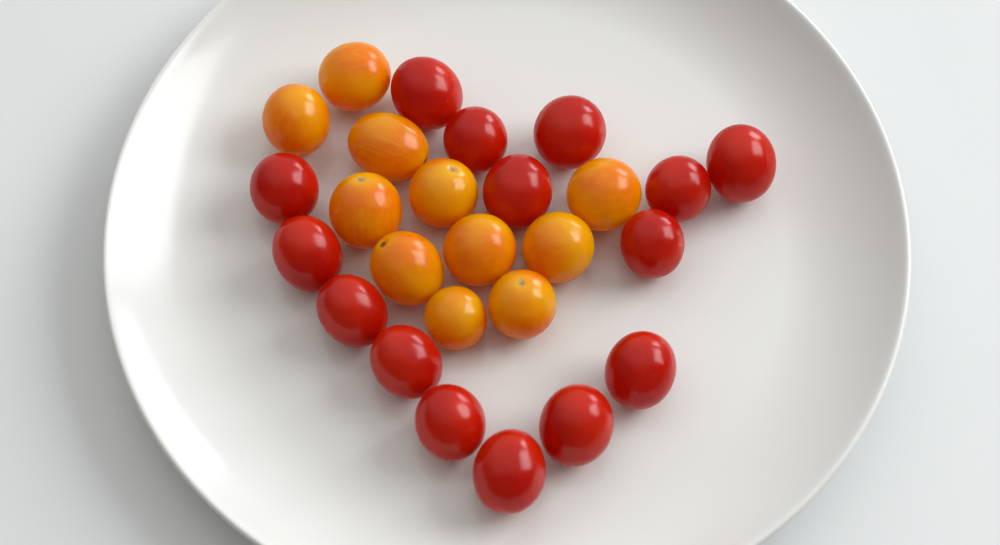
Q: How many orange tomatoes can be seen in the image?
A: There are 11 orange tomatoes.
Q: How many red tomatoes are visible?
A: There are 15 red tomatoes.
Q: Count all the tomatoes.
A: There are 26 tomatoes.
